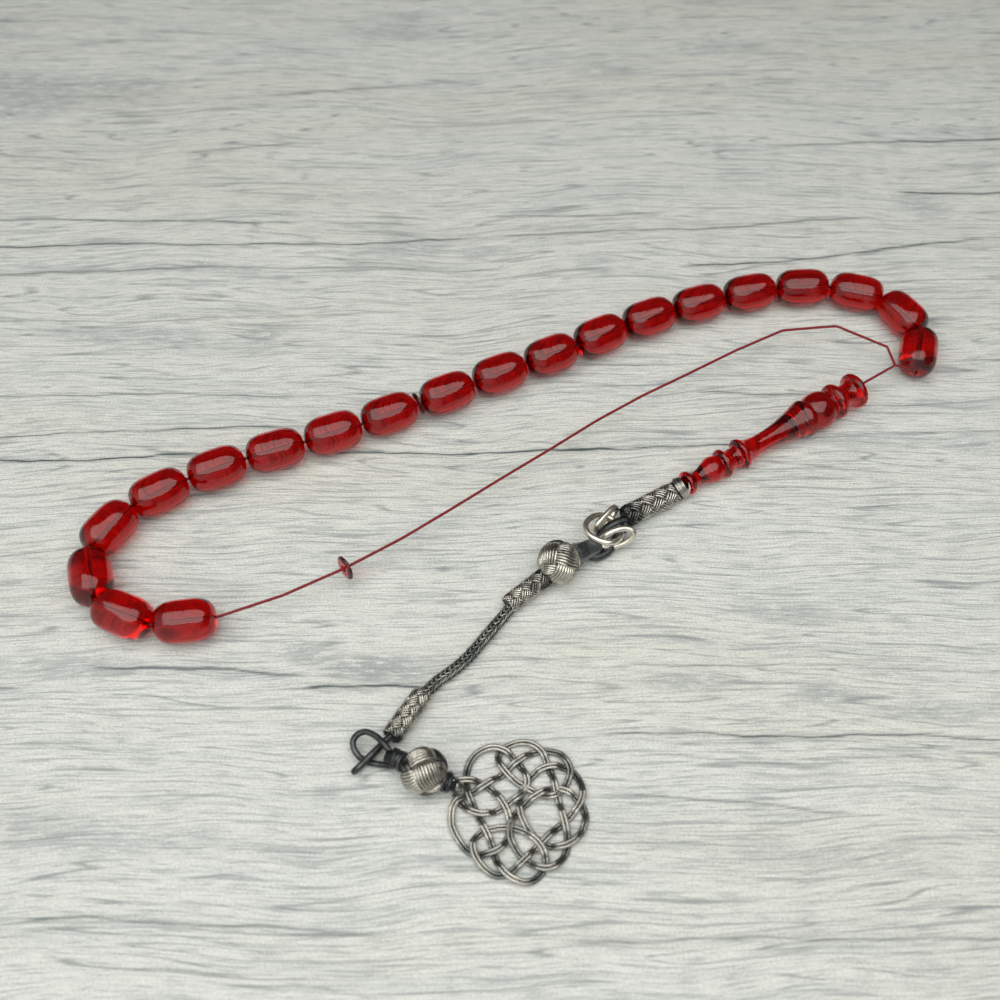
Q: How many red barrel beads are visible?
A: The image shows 20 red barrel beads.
